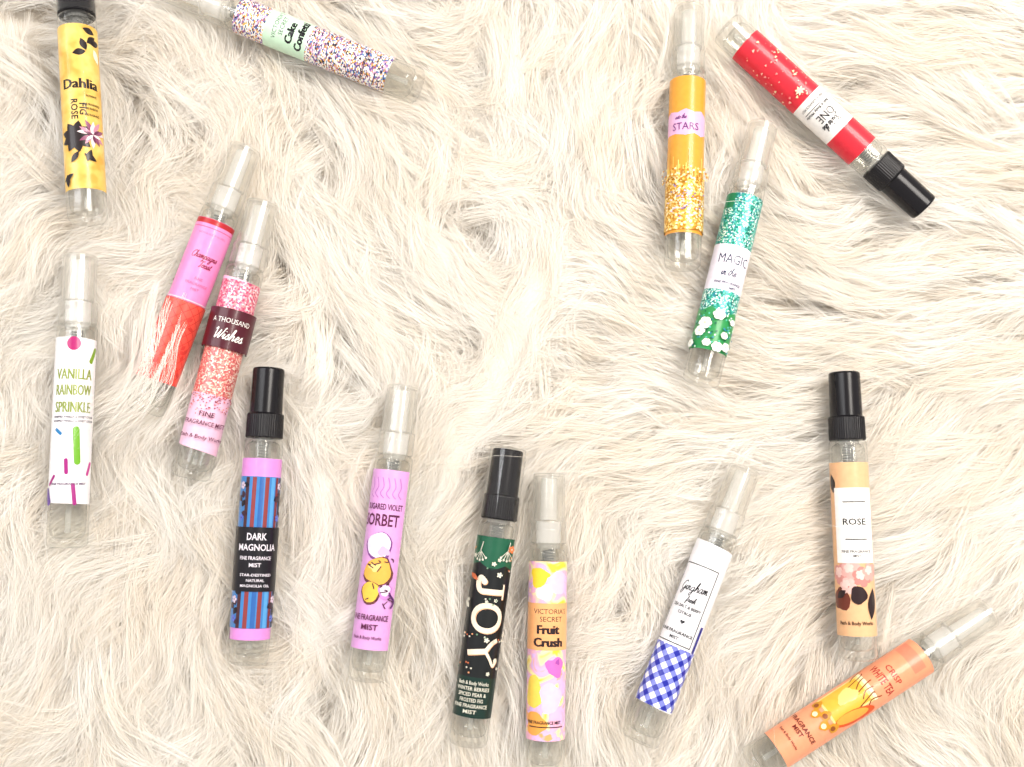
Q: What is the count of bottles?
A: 15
